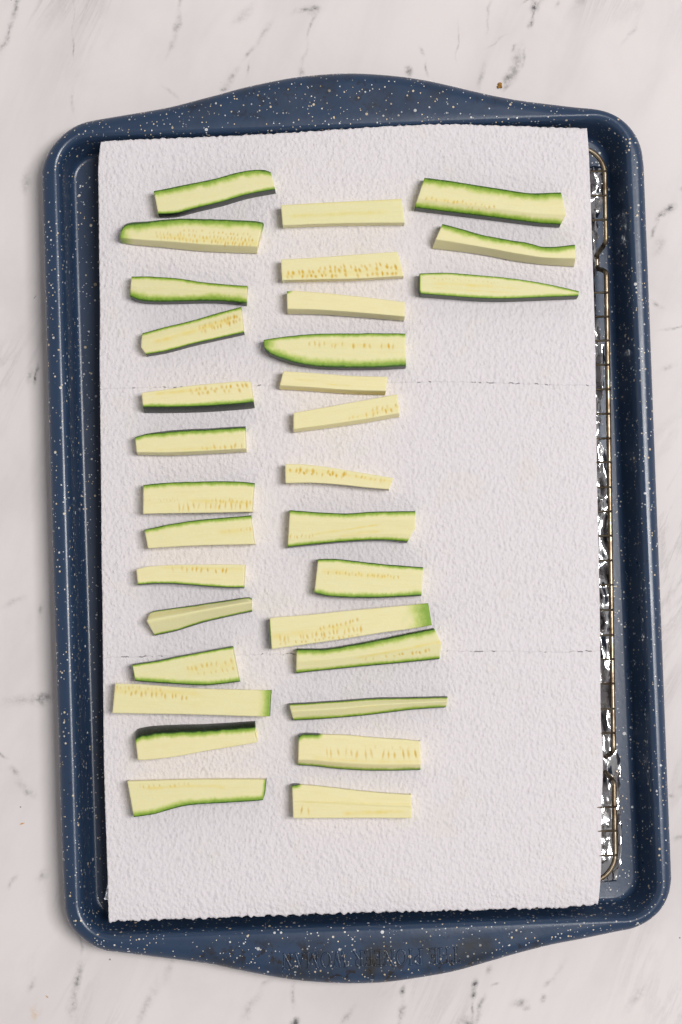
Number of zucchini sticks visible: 31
